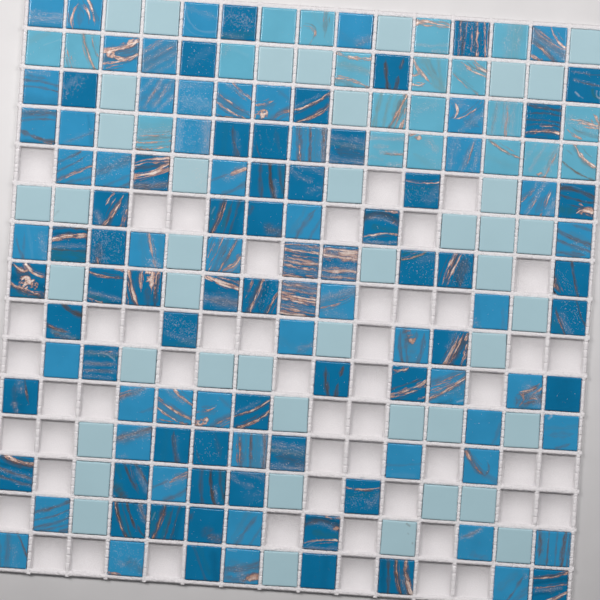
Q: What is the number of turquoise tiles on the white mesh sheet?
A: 20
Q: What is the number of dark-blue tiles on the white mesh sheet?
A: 59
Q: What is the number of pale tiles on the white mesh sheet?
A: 43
